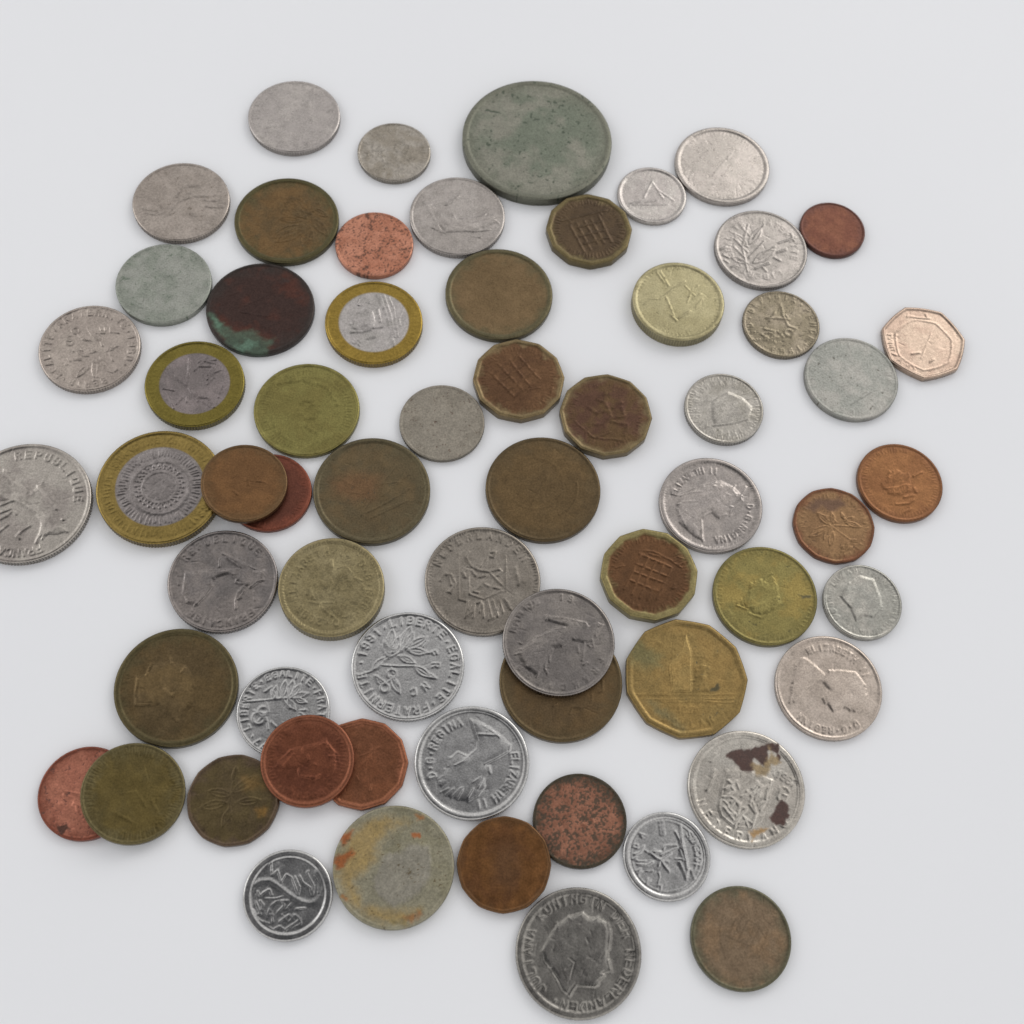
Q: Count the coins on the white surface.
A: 63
